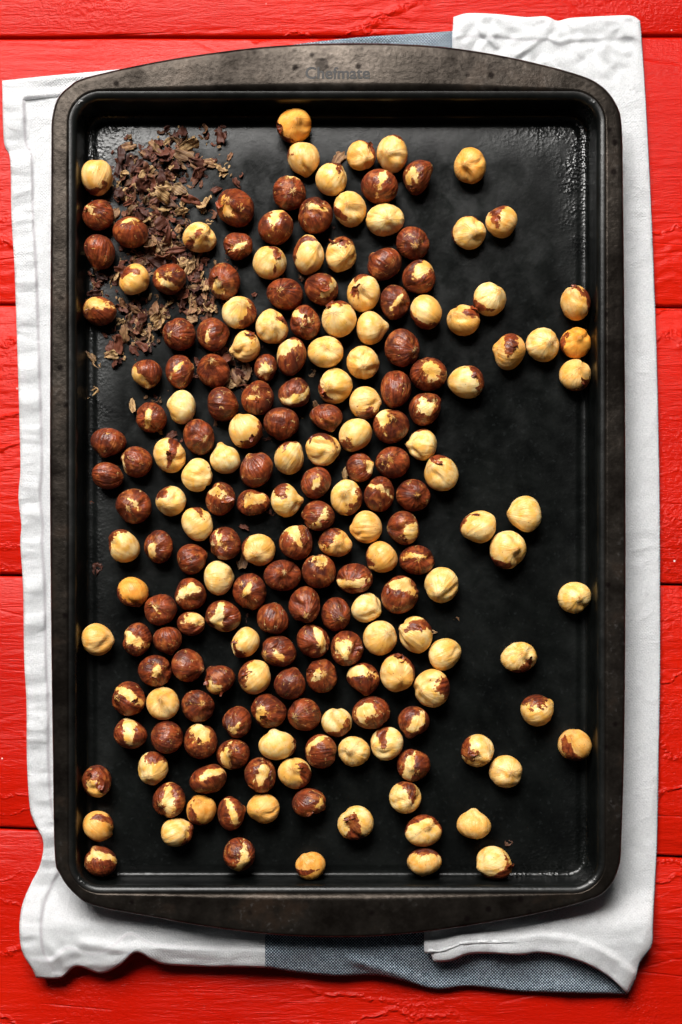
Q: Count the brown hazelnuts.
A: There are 102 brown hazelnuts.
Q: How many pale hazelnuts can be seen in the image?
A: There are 93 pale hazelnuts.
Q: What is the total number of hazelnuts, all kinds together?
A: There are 195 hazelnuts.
